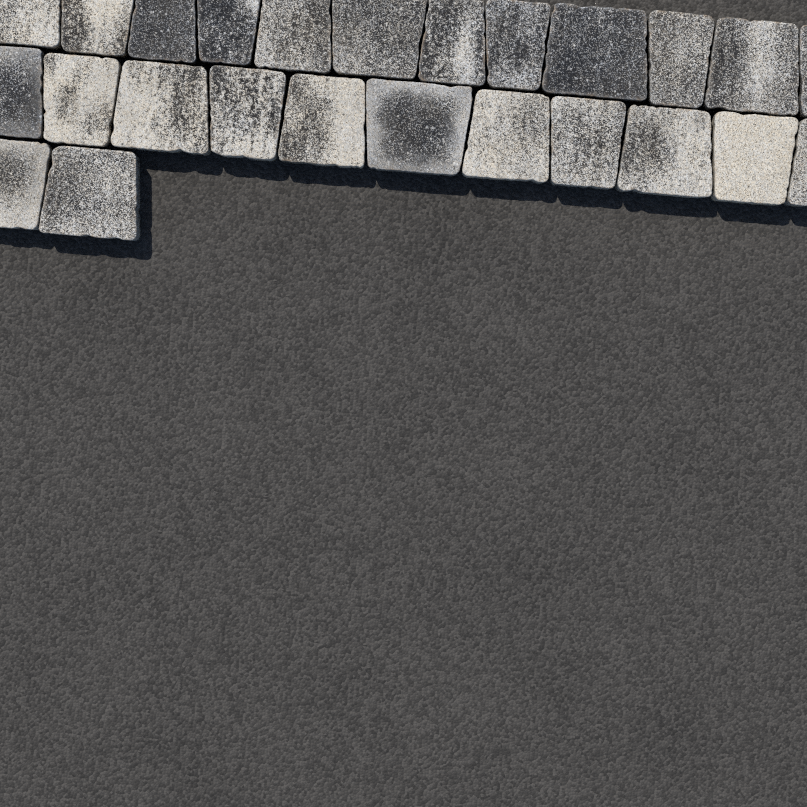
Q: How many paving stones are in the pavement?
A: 25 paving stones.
